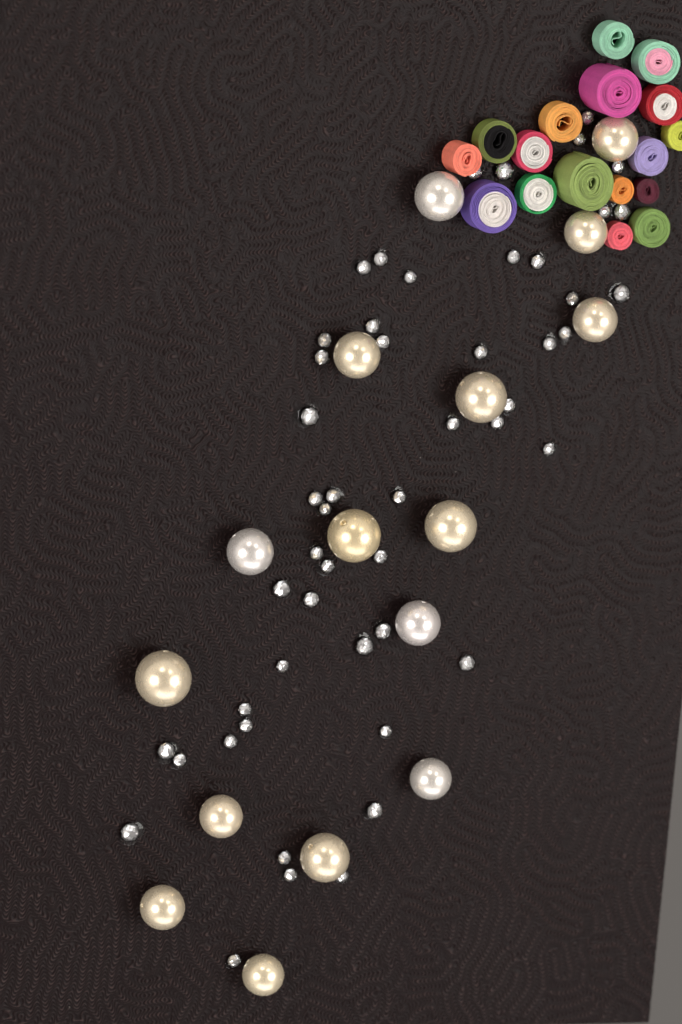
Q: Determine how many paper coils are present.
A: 17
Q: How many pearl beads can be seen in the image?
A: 16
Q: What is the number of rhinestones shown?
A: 51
